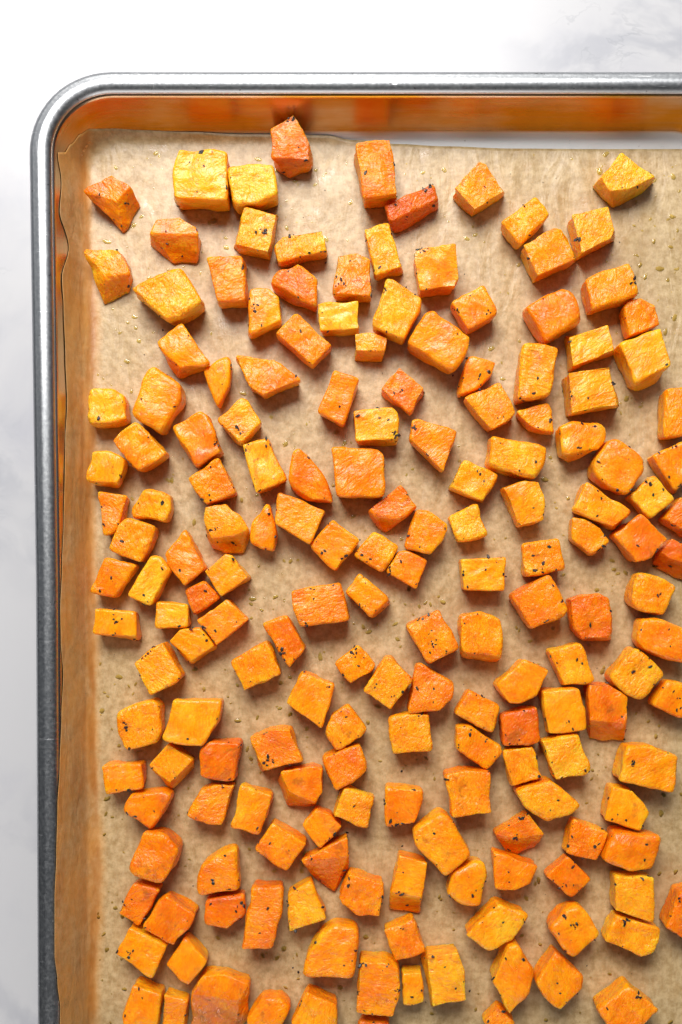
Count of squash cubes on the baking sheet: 177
